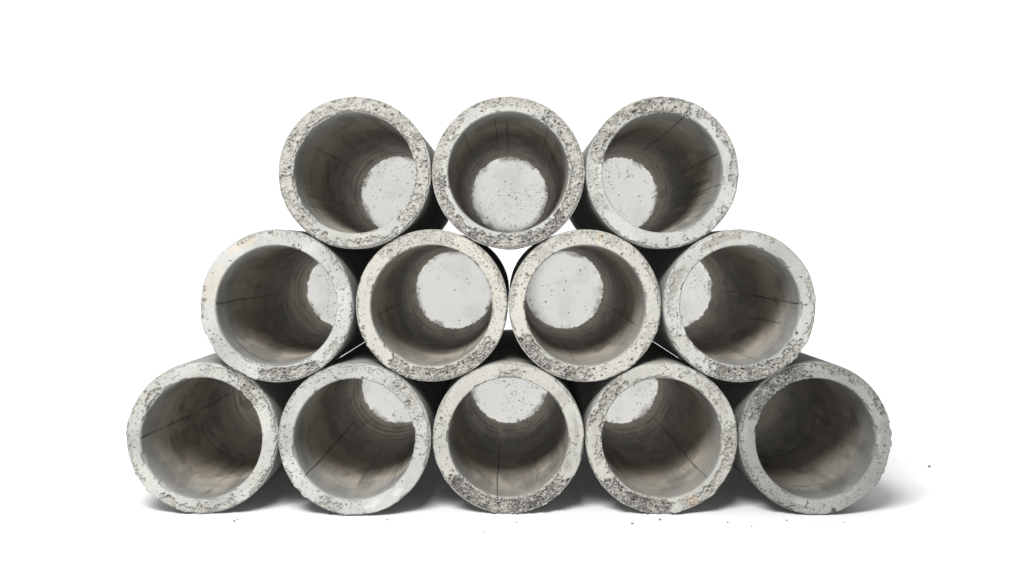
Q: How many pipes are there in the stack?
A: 12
